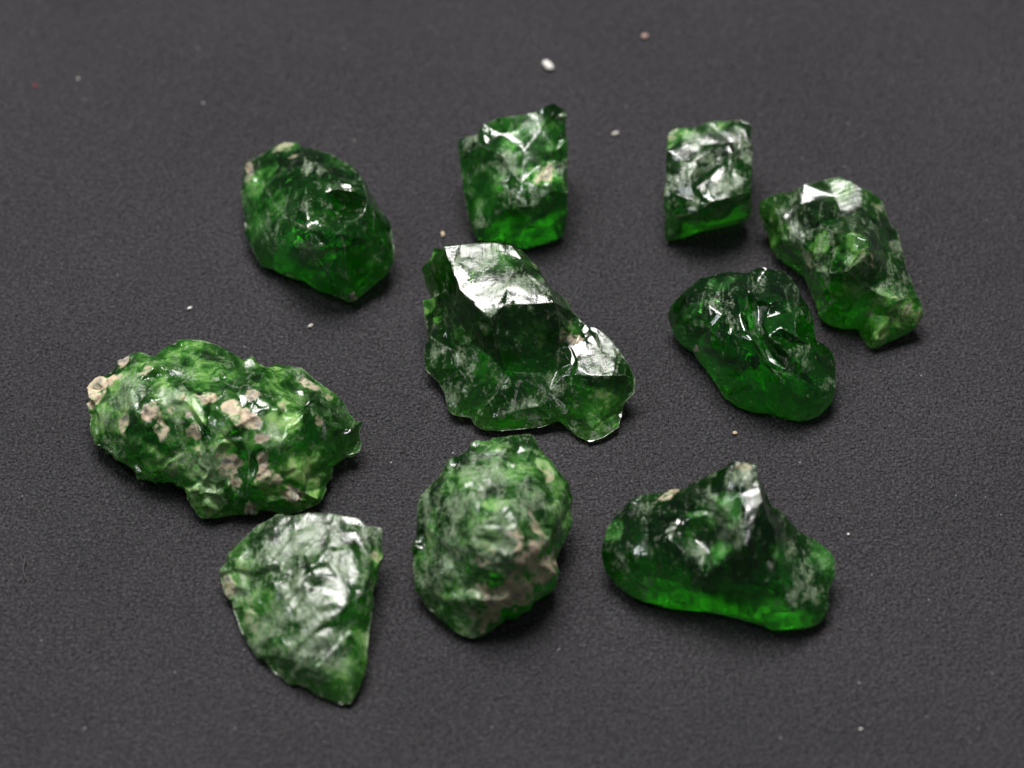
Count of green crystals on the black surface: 10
